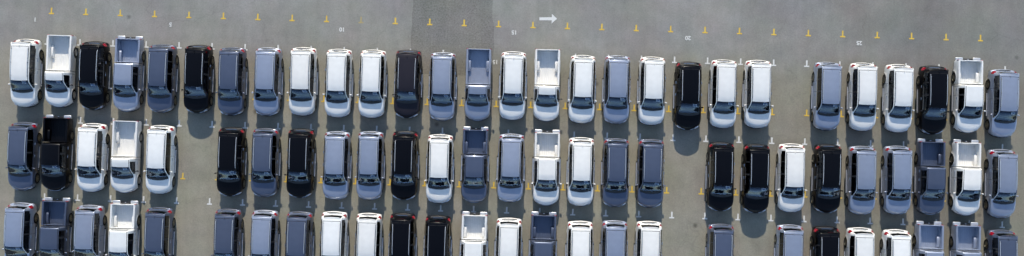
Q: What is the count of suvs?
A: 64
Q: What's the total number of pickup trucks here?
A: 17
